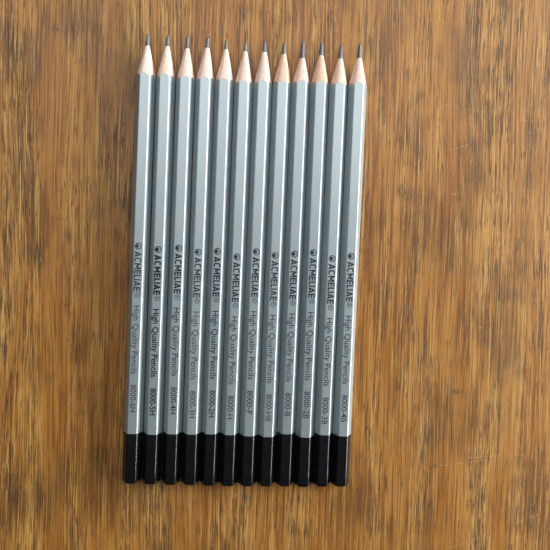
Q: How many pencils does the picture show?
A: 12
